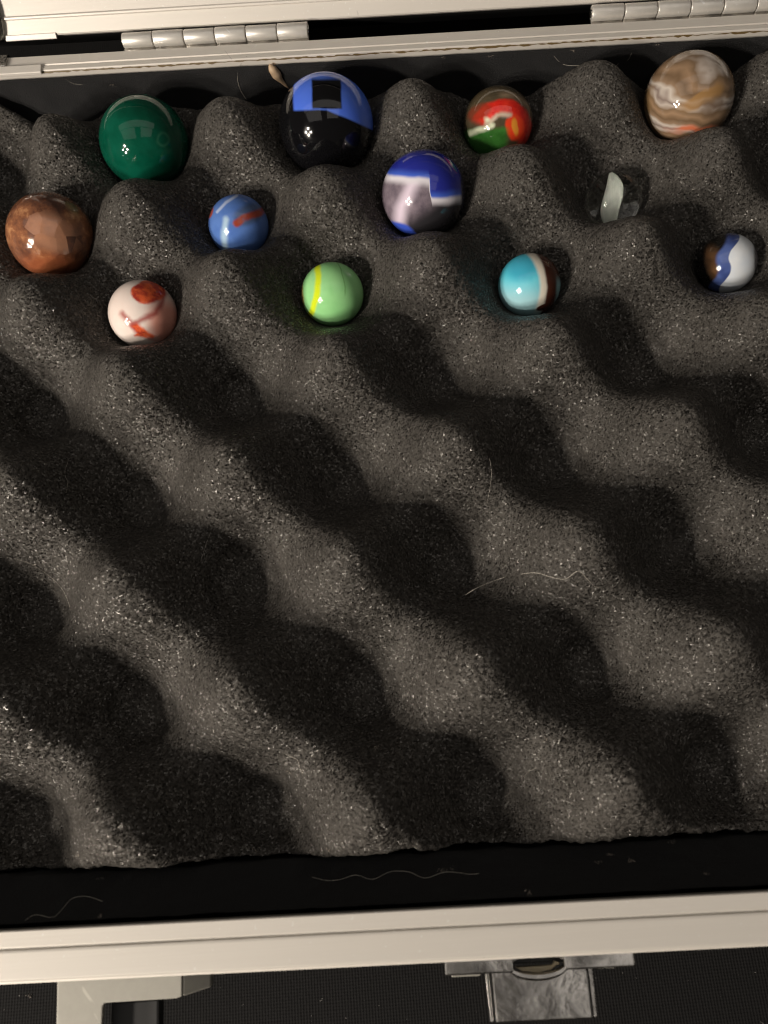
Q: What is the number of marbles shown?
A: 12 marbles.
